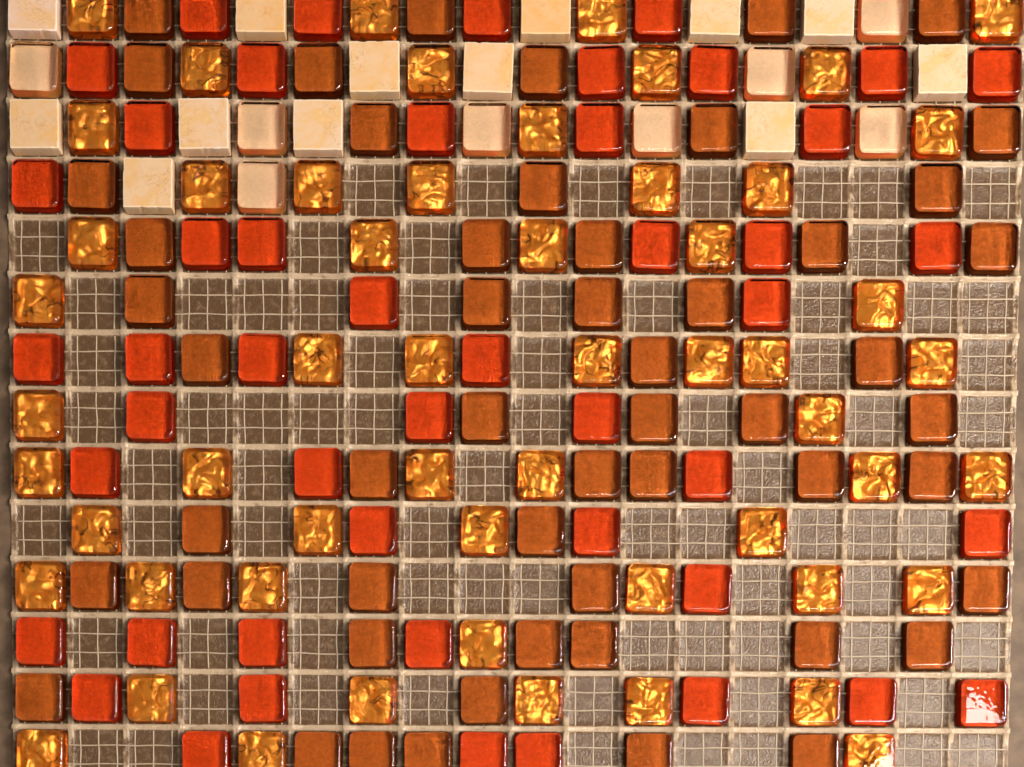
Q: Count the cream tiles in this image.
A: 21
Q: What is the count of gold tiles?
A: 55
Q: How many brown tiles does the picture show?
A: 53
